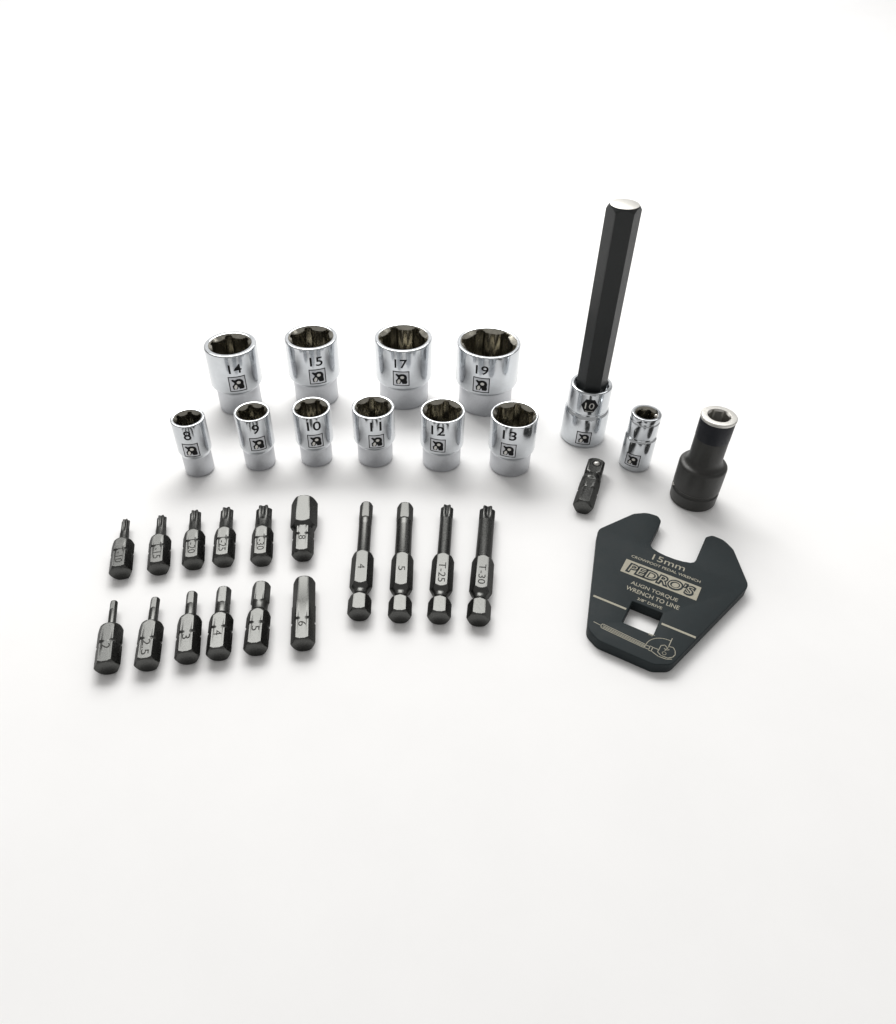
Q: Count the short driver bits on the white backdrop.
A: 12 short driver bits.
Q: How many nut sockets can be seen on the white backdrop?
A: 10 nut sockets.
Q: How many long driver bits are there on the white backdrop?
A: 4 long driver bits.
